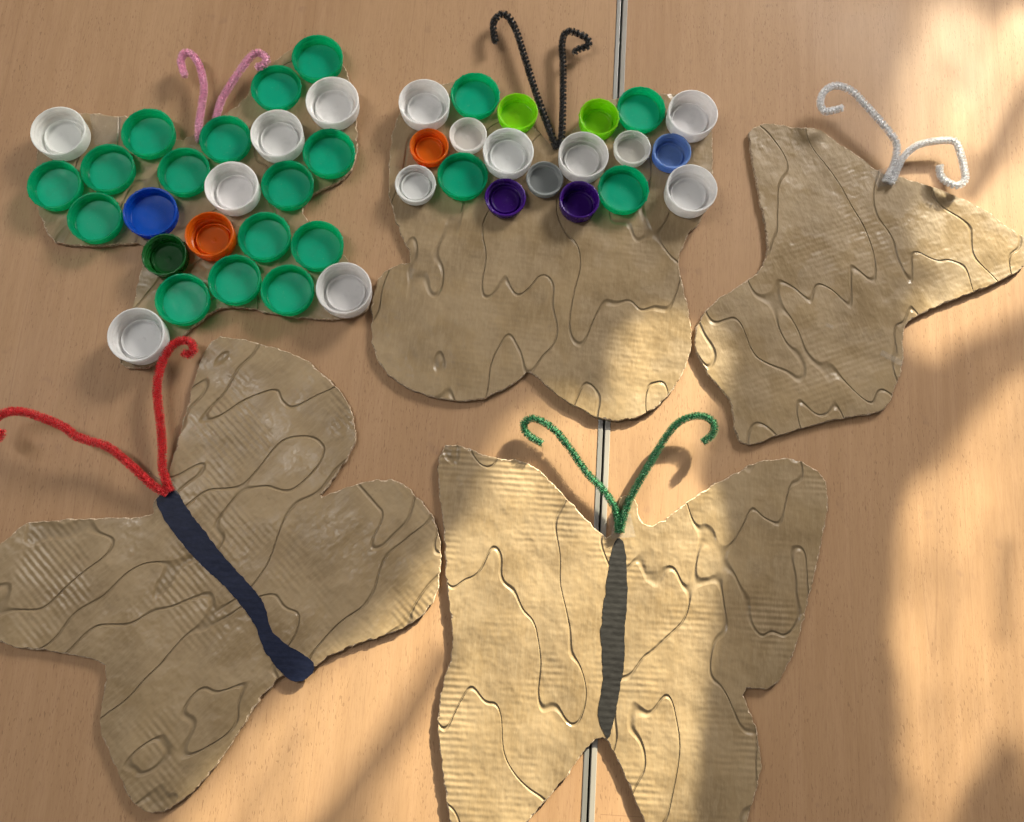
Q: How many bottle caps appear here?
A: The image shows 43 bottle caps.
